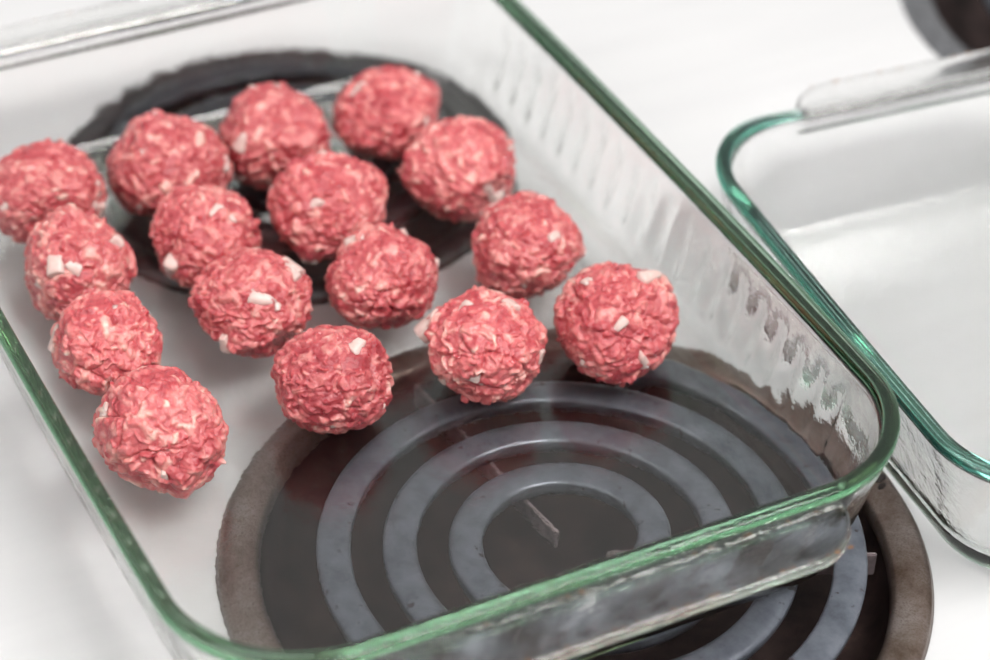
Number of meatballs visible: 16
